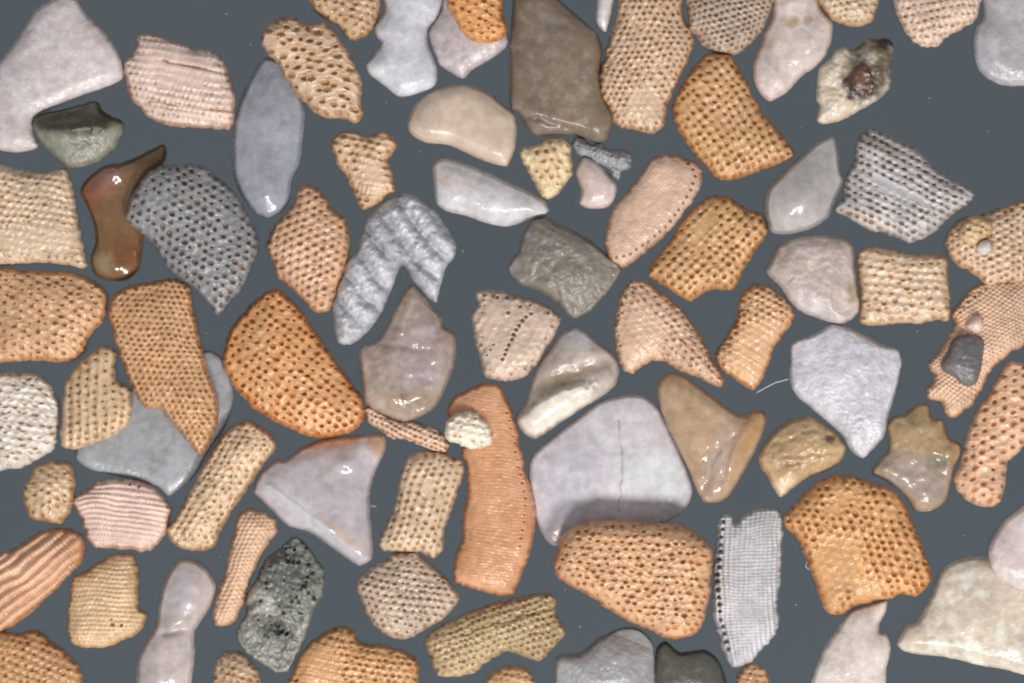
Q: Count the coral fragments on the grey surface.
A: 51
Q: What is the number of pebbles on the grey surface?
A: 36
